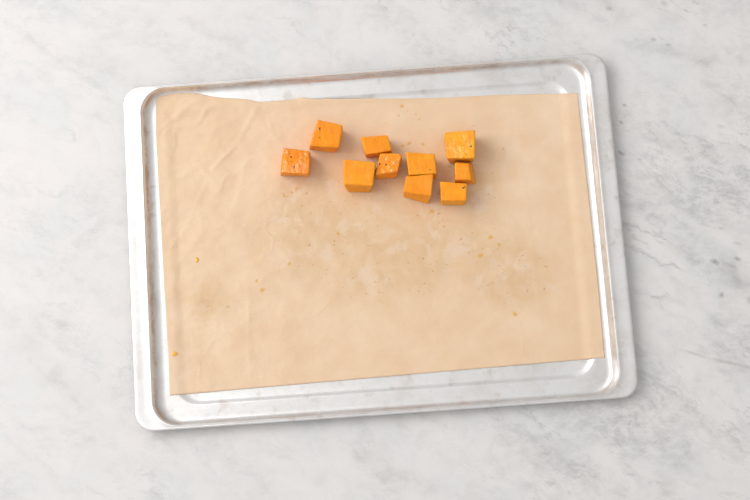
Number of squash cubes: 10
